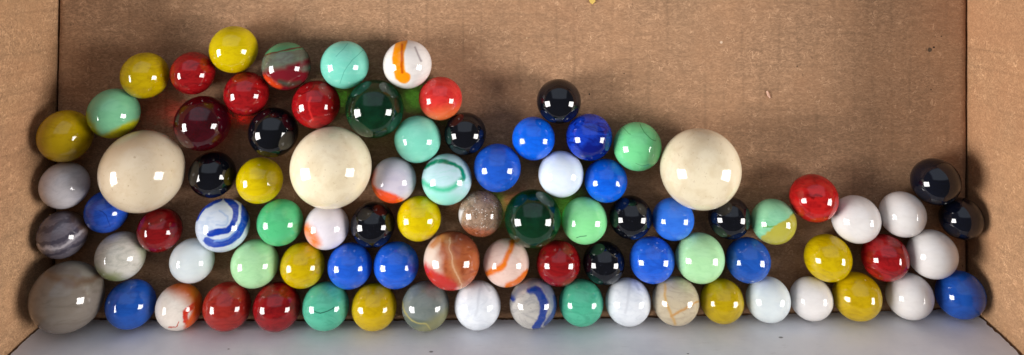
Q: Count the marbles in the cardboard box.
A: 86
